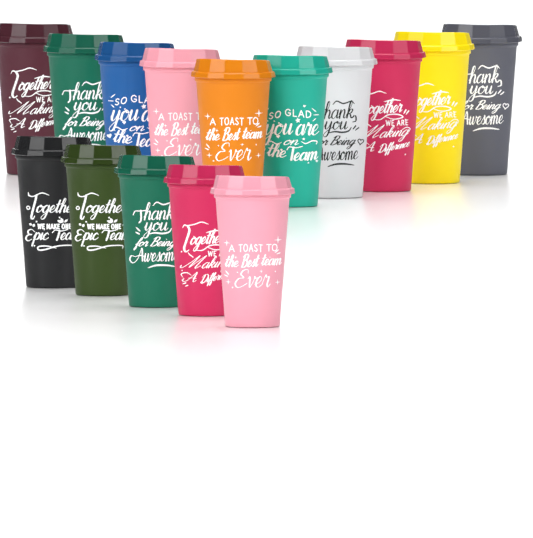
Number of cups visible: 15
